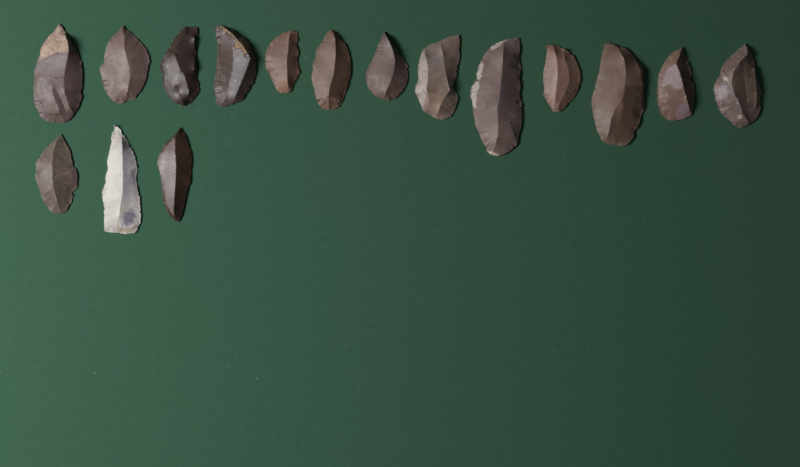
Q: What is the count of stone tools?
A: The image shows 16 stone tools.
